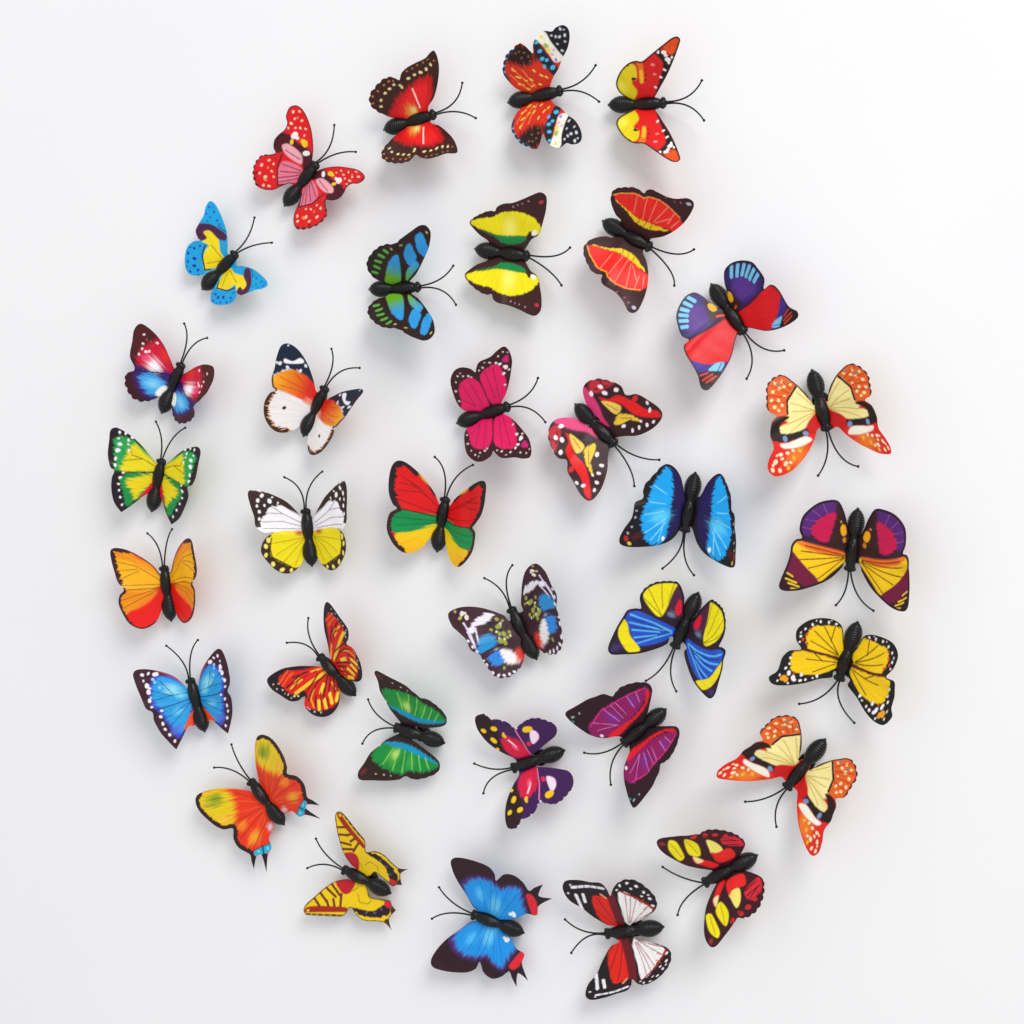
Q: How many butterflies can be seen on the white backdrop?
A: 34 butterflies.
